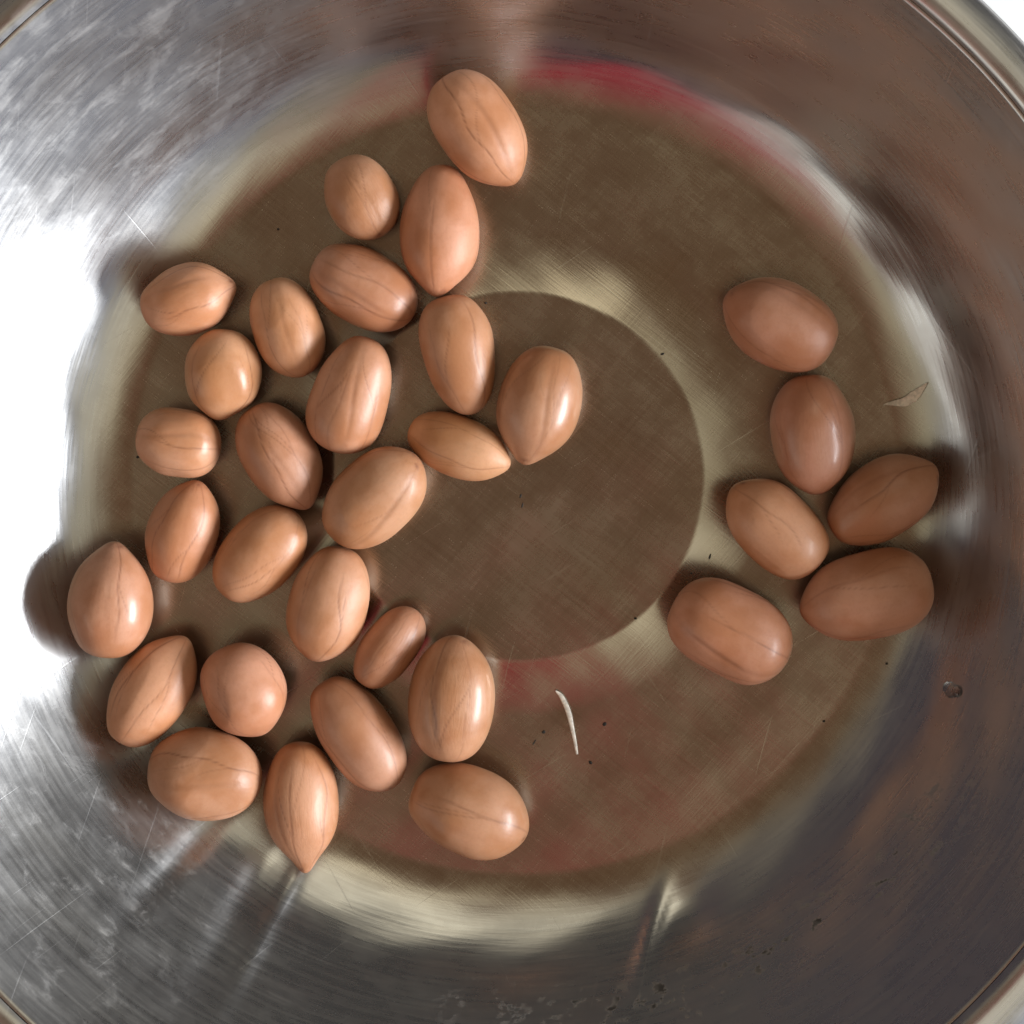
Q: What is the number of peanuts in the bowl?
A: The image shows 32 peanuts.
